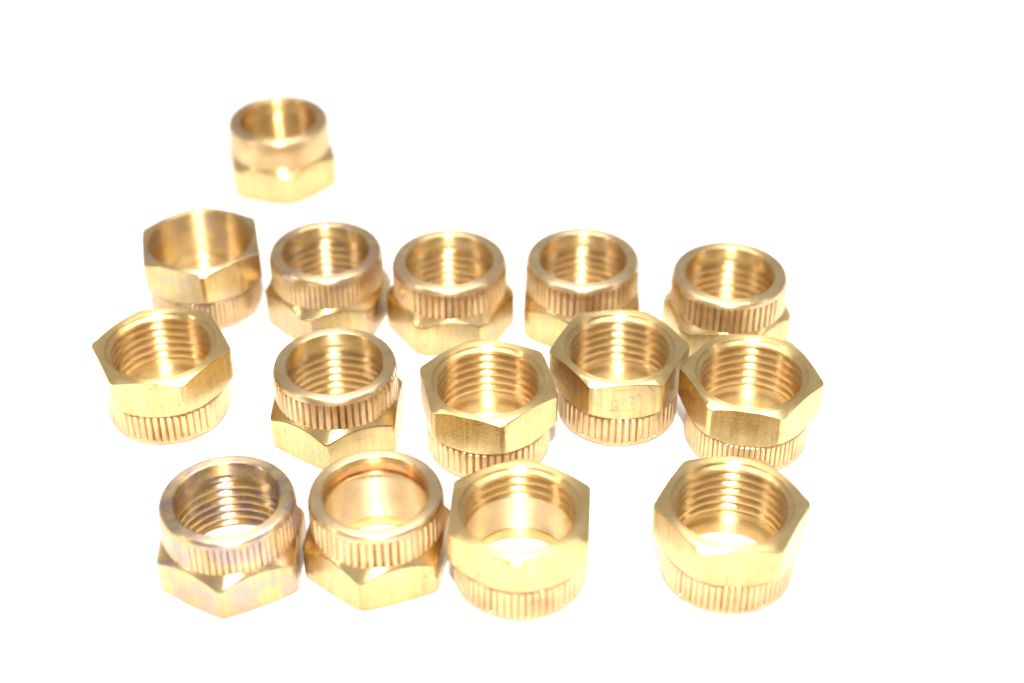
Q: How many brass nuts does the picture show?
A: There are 15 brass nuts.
